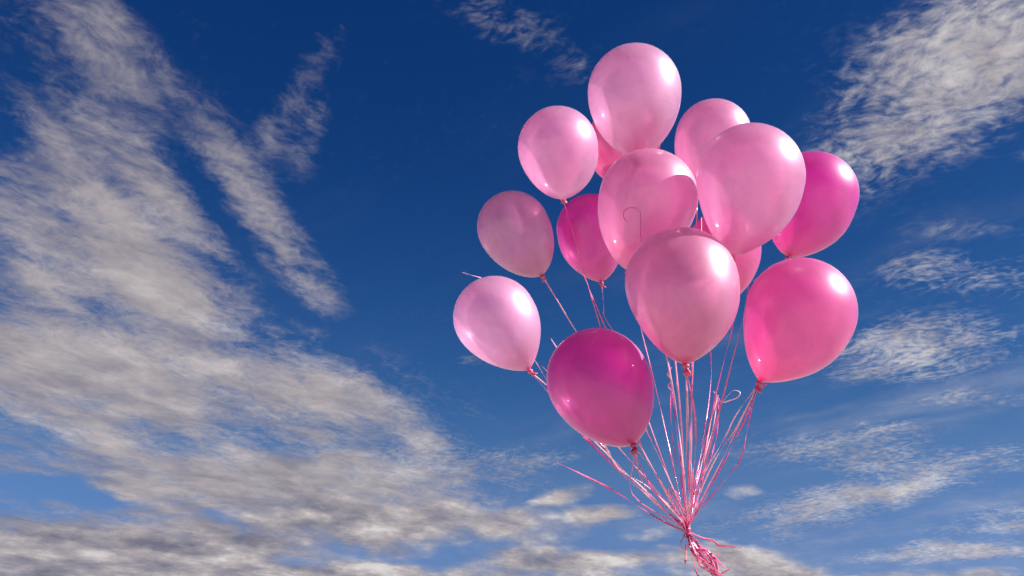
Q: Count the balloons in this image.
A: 14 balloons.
